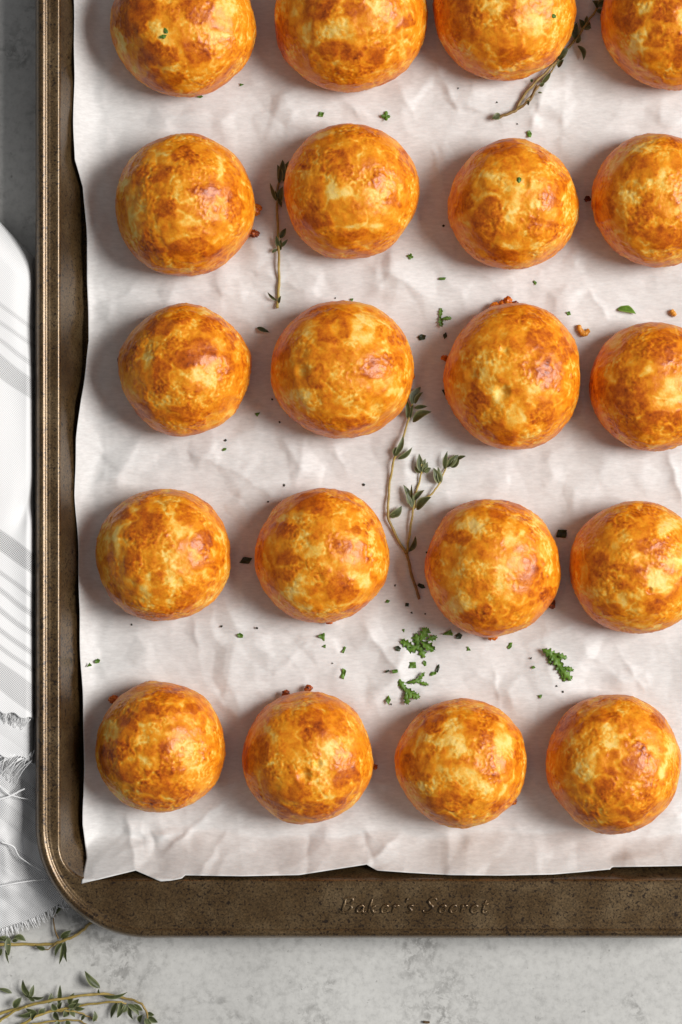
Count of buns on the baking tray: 20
